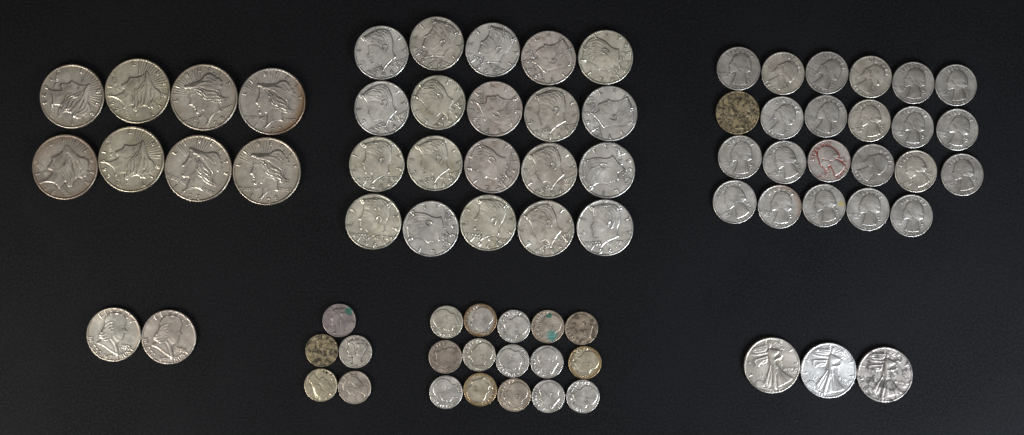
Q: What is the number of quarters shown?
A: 23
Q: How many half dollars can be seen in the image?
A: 25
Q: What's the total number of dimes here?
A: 20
